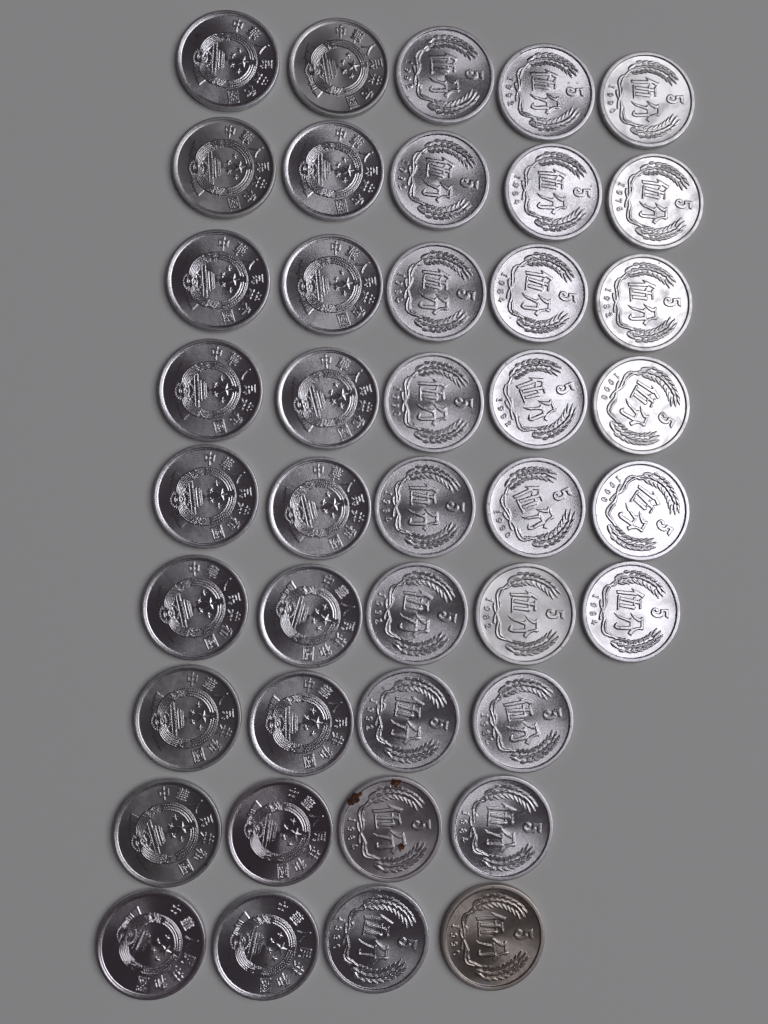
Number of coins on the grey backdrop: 42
